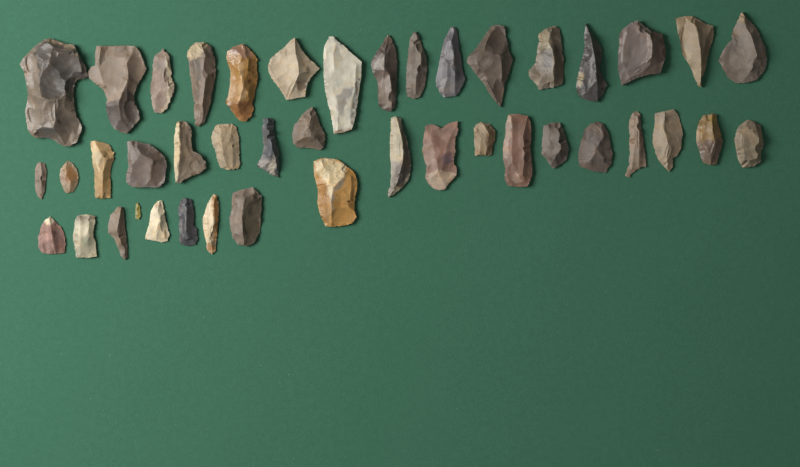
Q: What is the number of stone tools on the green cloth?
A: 43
